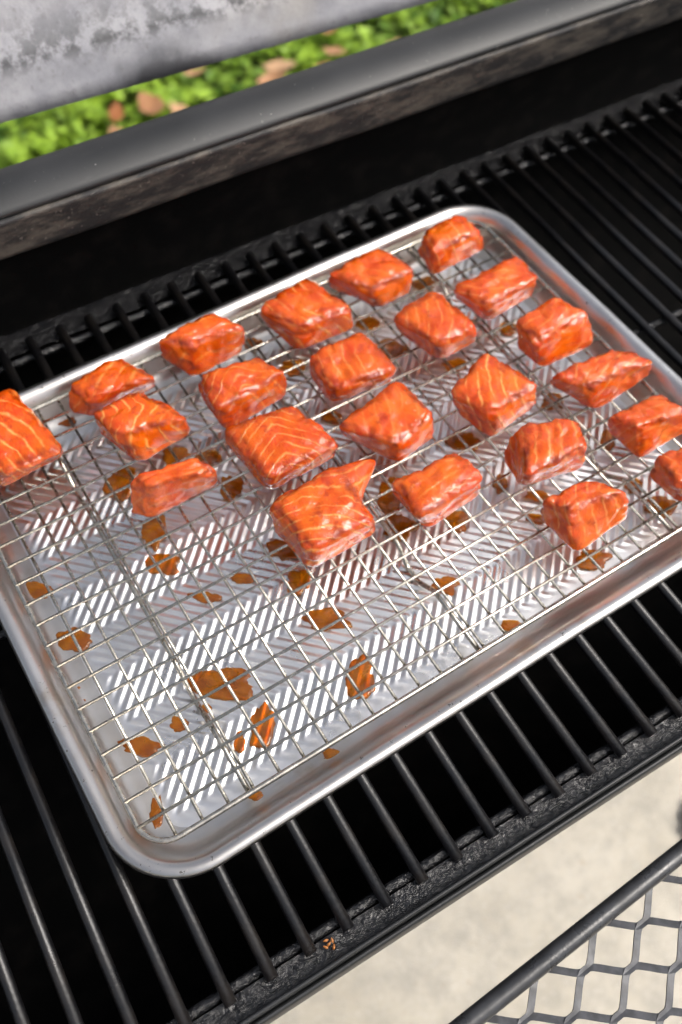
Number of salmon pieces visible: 23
